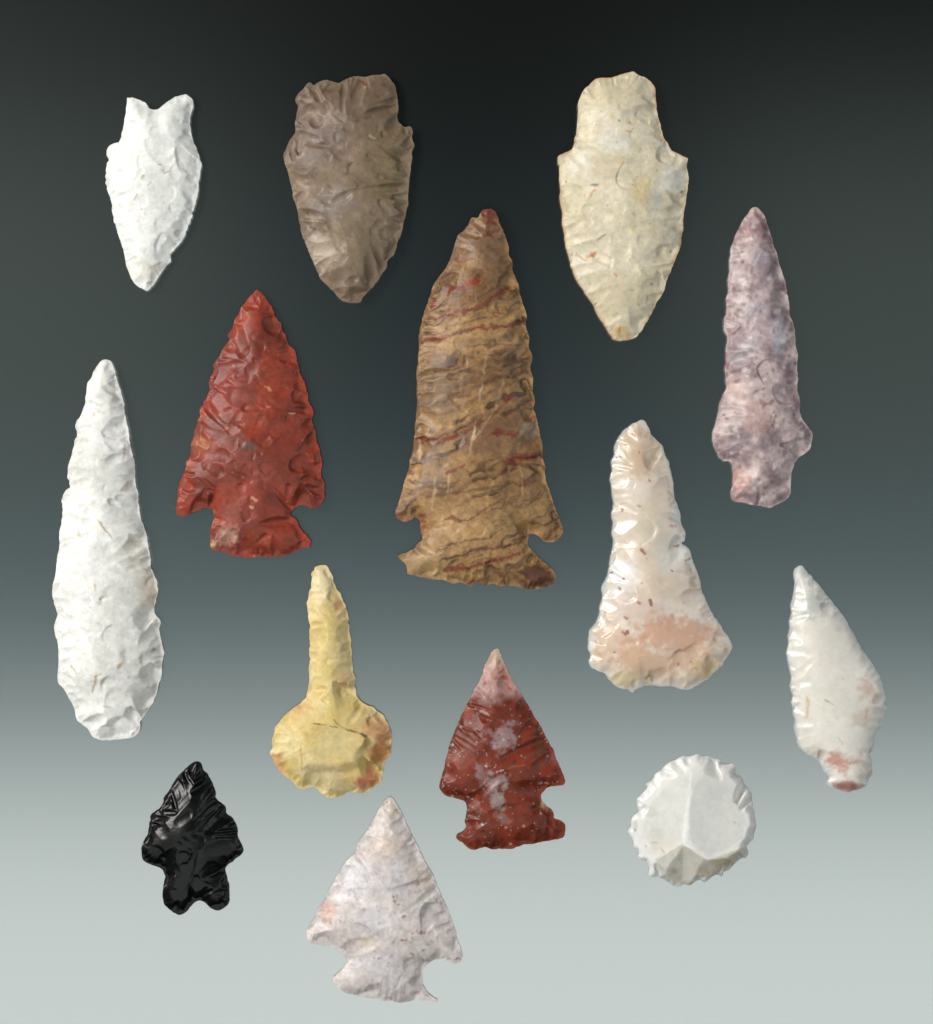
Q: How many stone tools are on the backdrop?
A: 14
